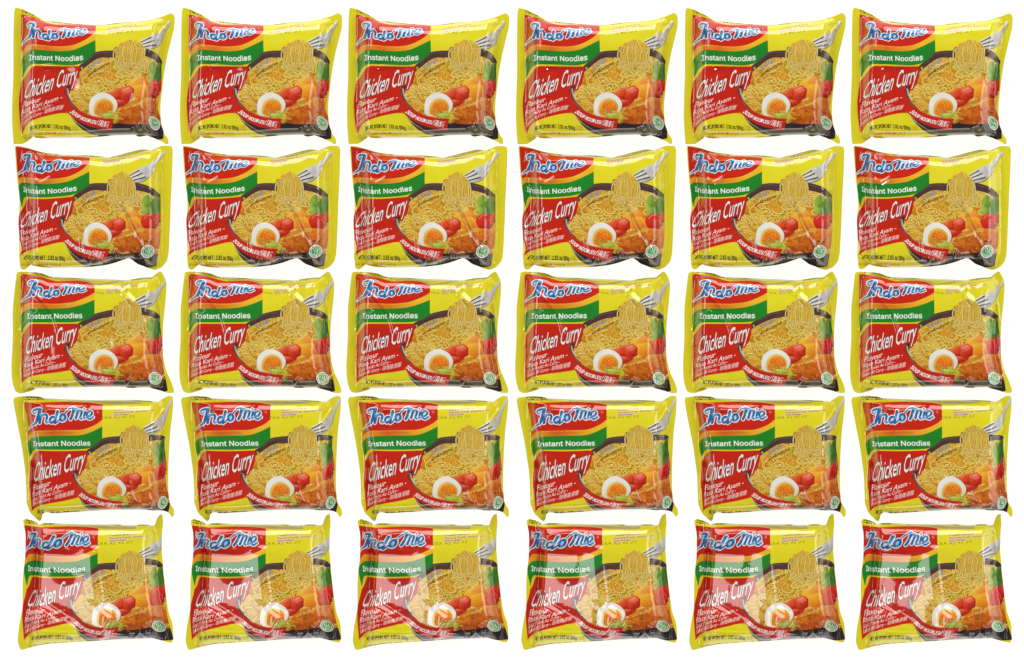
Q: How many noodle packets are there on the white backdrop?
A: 30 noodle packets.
